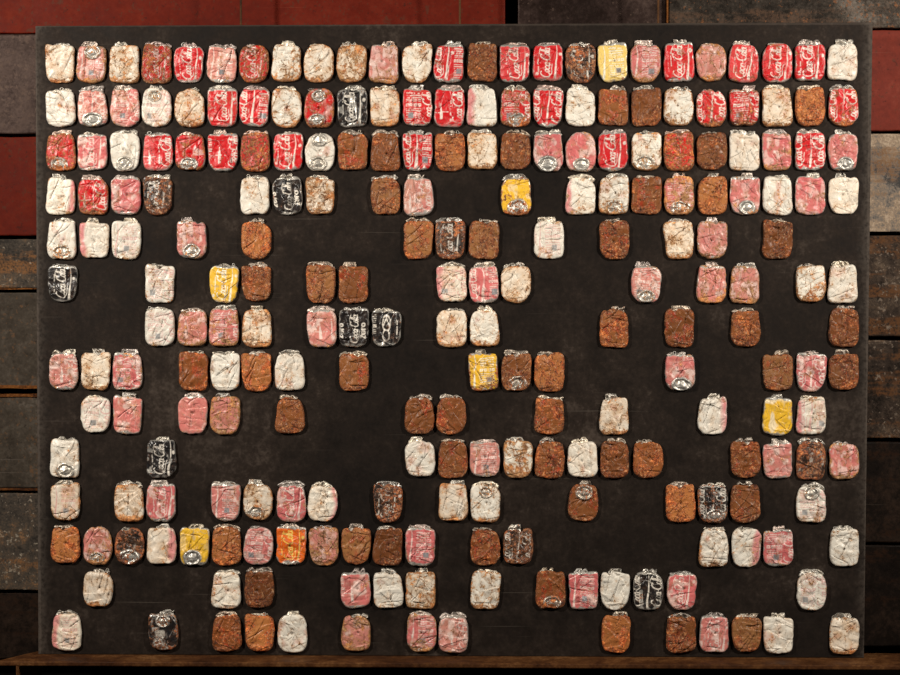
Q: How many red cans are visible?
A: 31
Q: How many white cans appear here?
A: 75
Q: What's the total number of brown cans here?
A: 55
